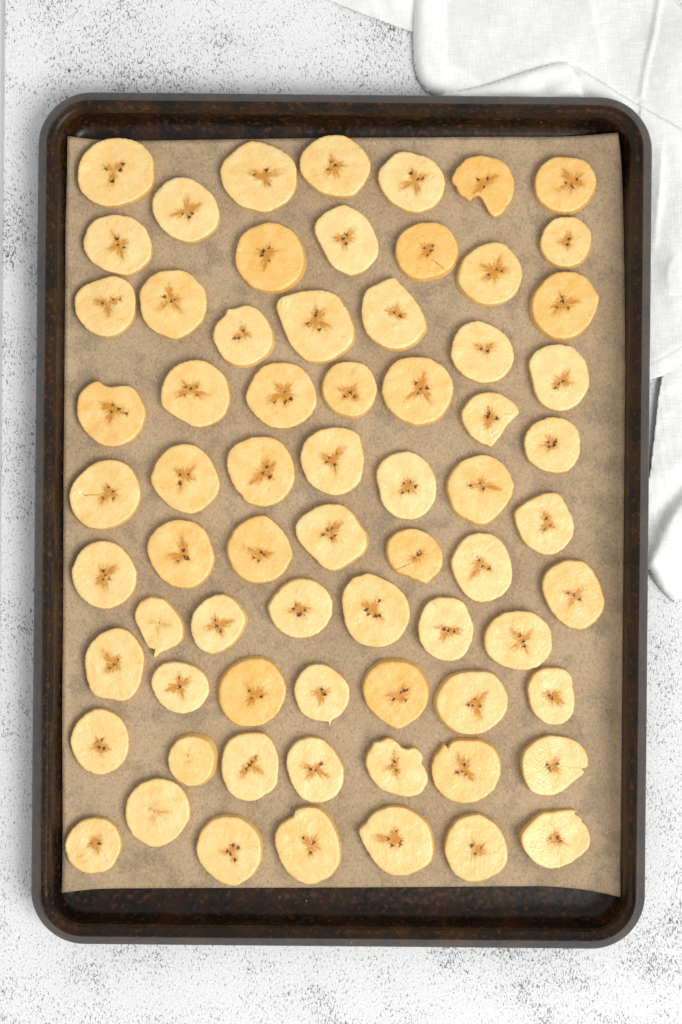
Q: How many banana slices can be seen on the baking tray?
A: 69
